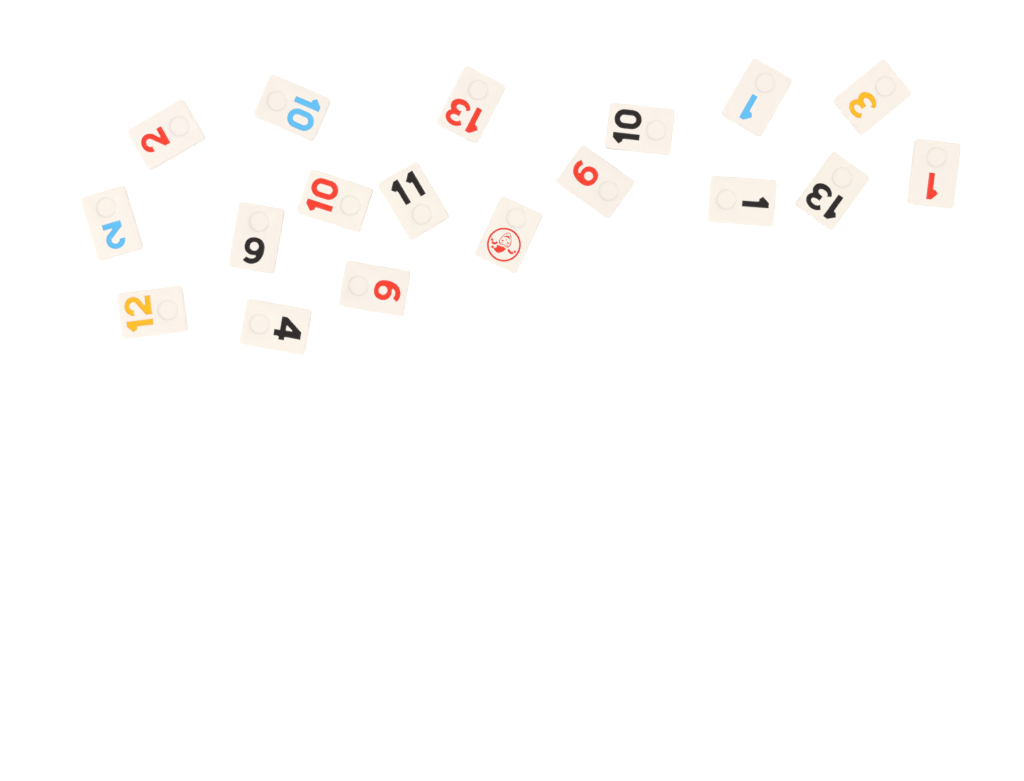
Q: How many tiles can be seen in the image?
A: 18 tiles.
